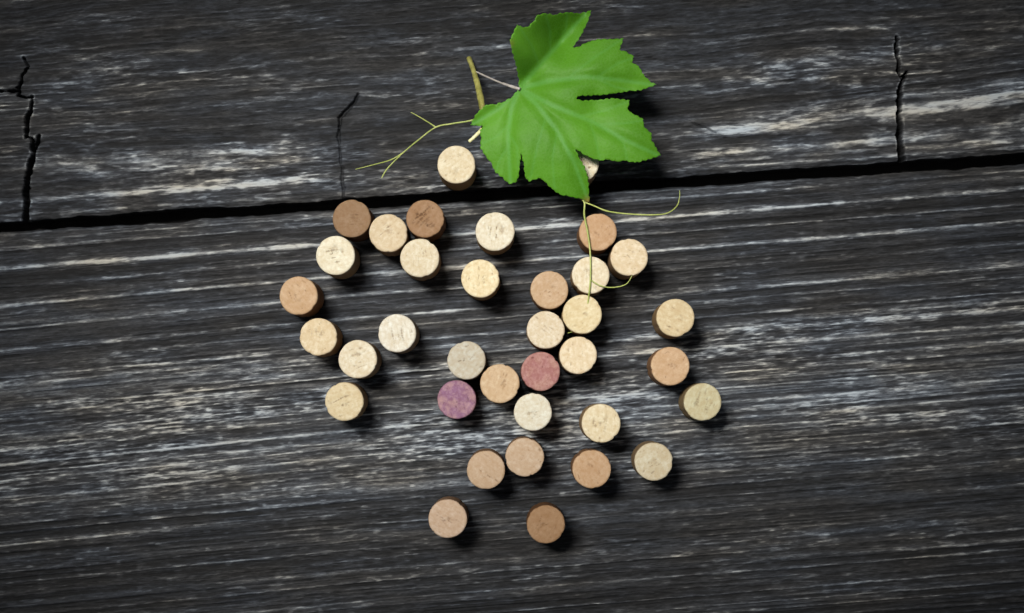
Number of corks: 36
